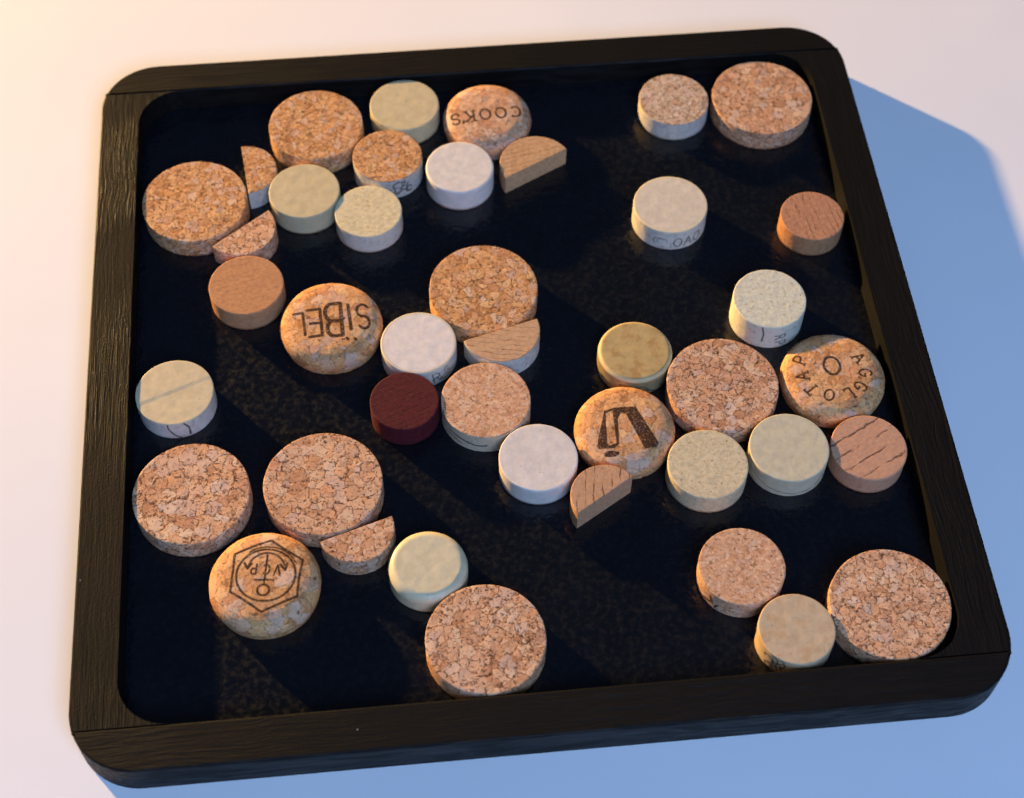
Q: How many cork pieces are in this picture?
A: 42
